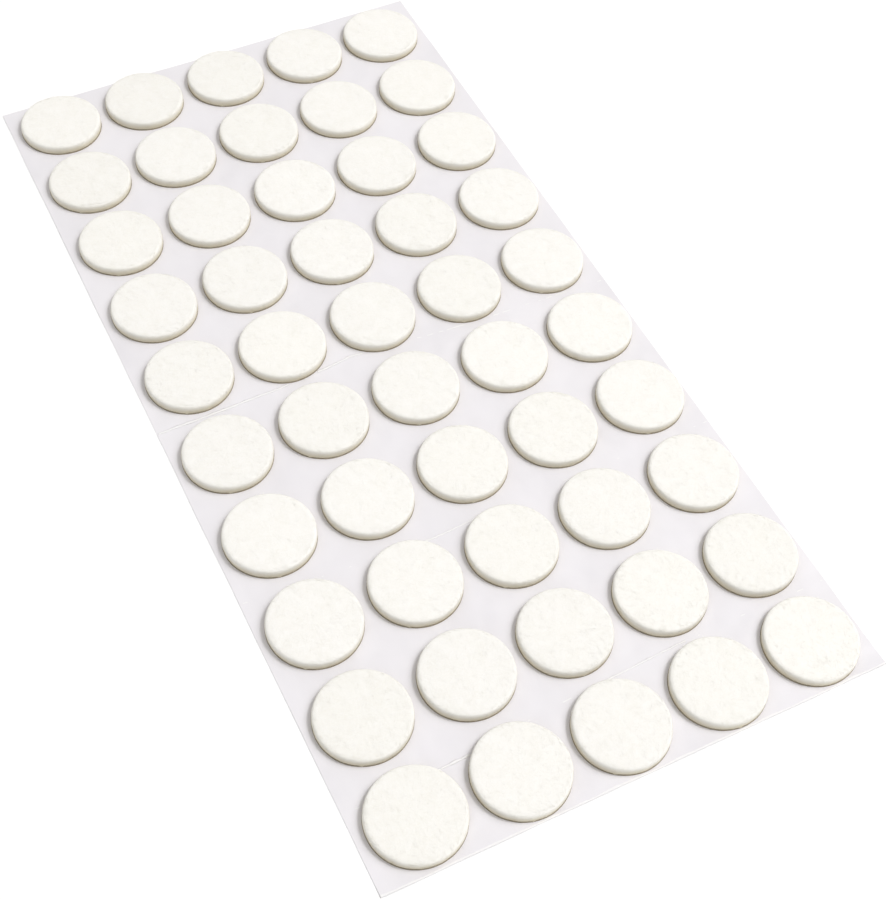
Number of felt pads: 50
